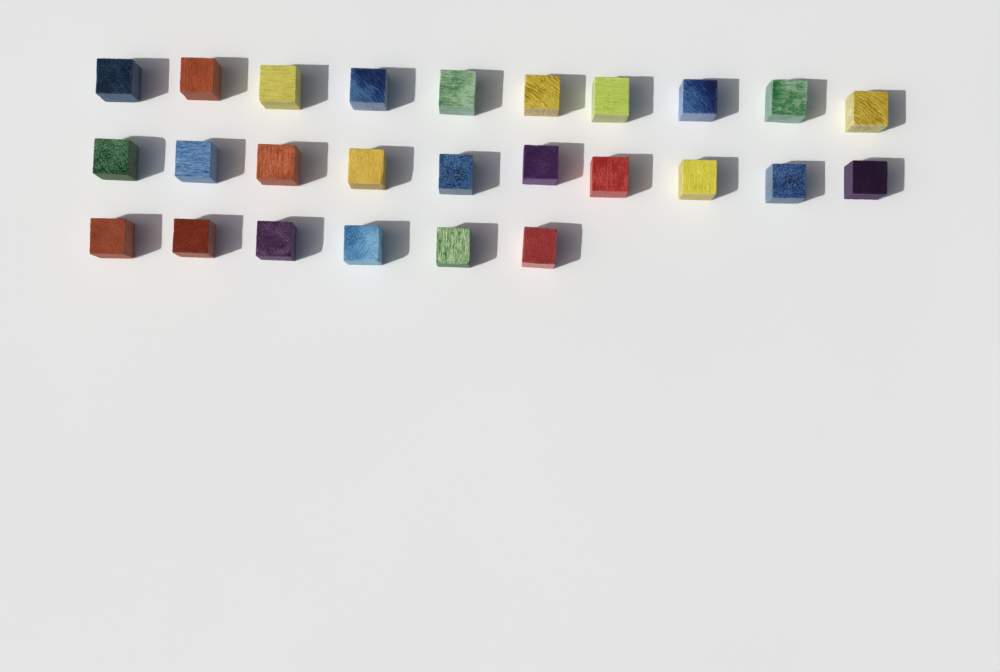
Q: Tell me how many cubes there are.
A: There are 26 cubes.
